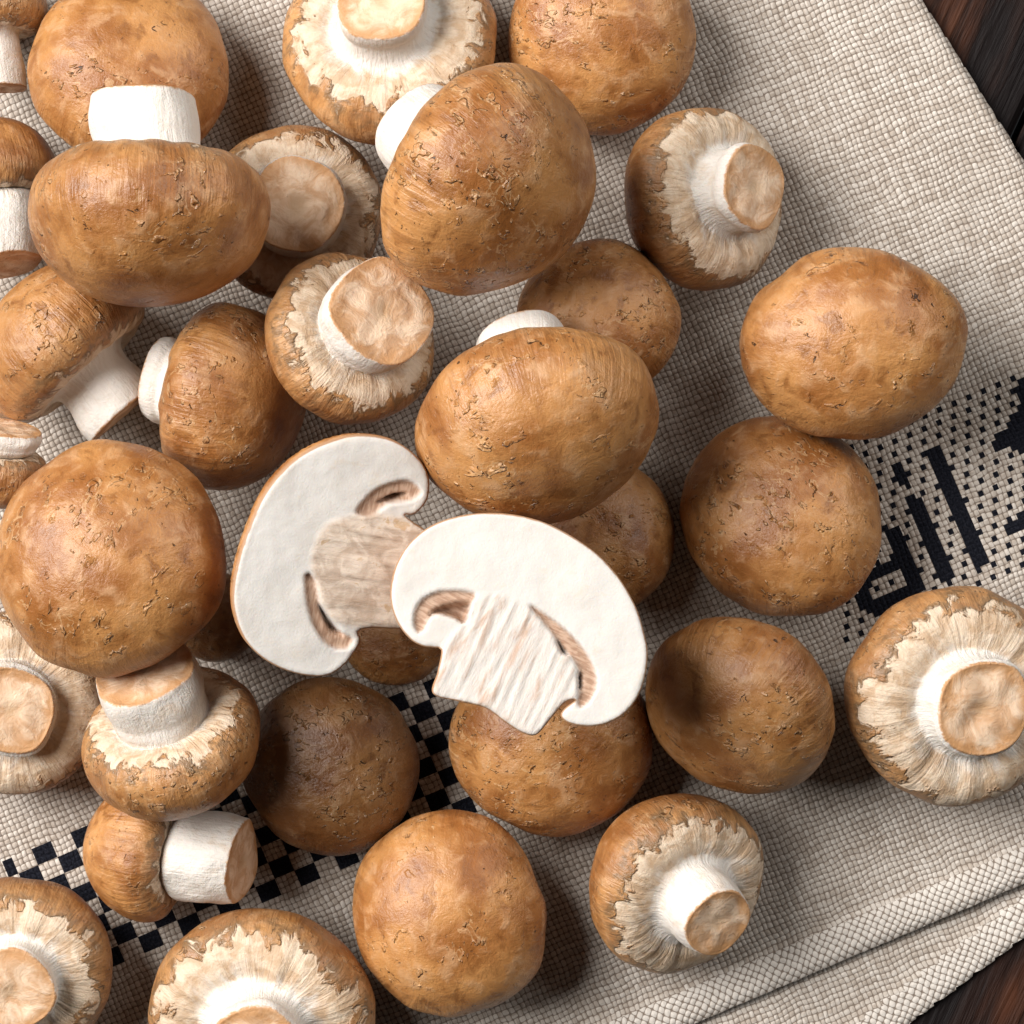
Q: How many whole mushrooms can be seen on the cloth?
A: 32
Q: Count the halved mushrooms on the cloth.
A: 2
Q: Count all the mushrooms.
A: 34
